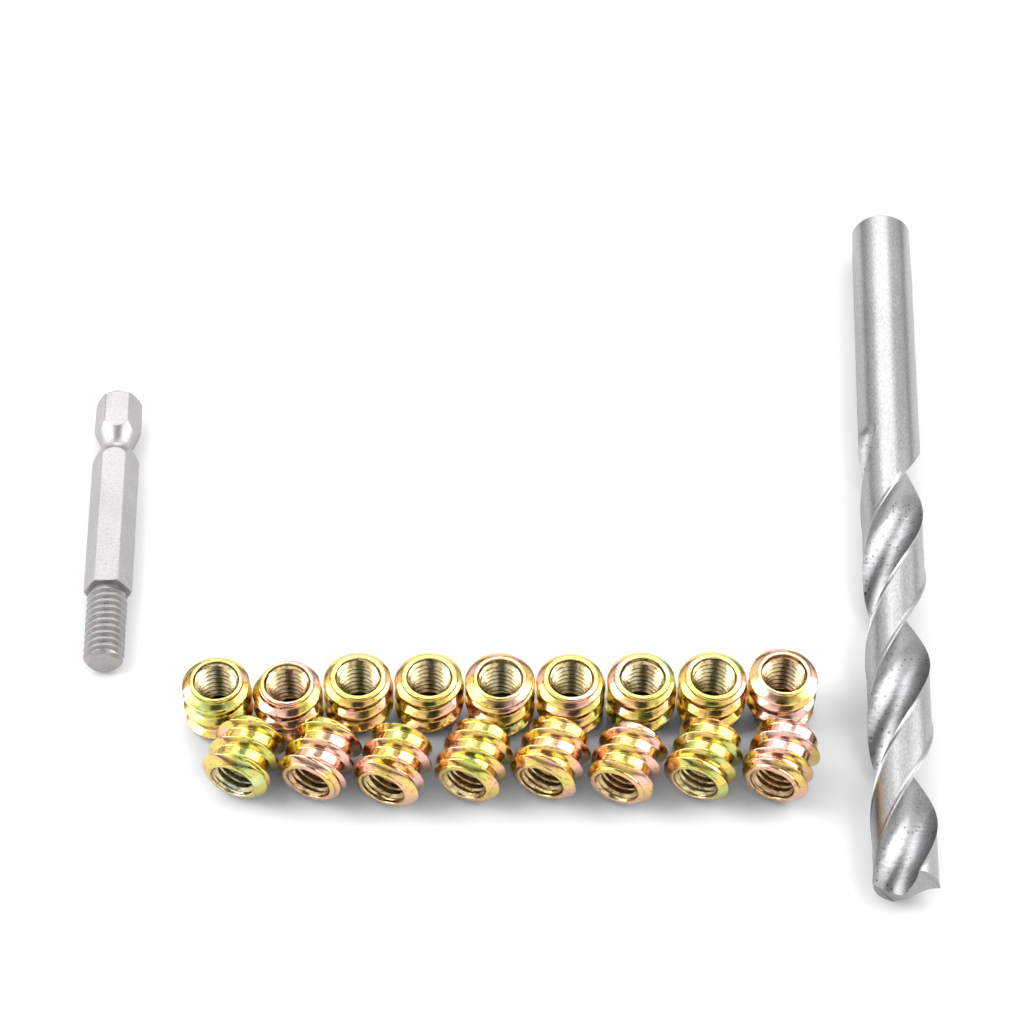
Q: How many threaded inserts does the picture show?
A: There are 17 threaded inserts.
